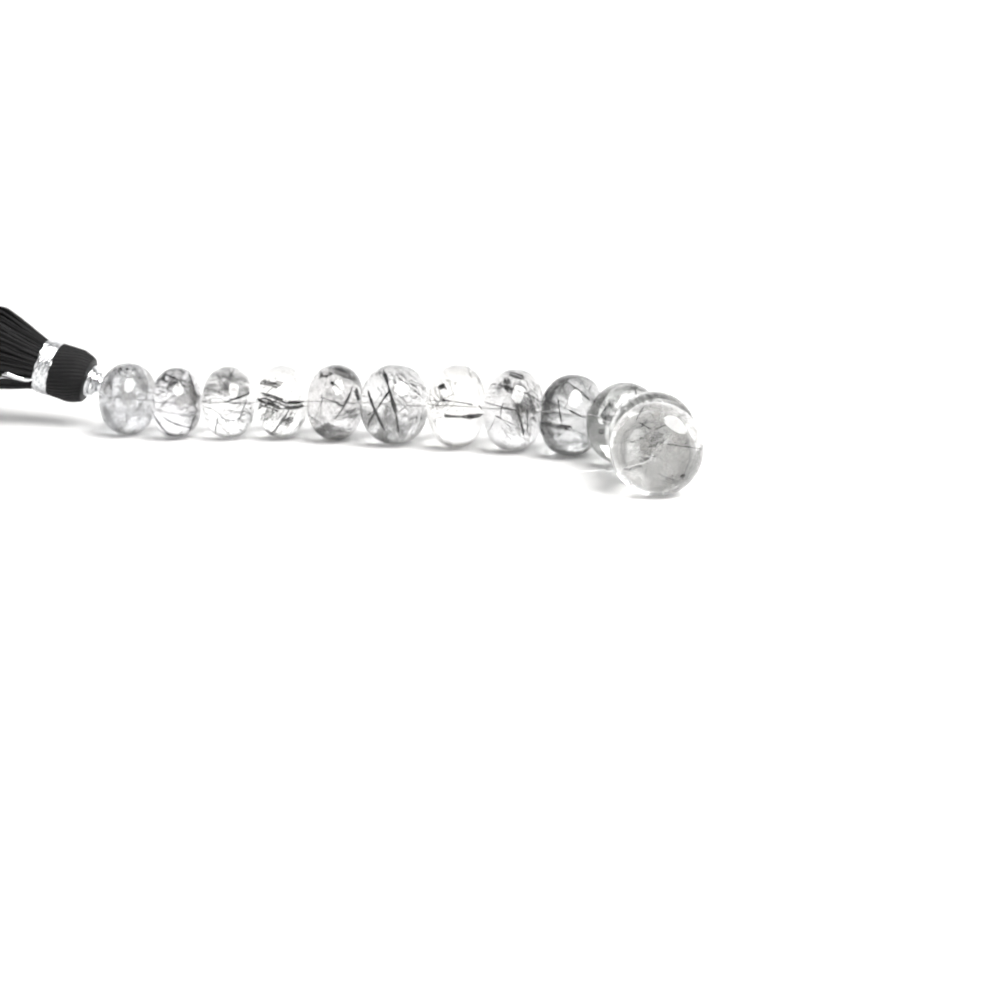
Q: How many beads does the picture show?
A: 12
